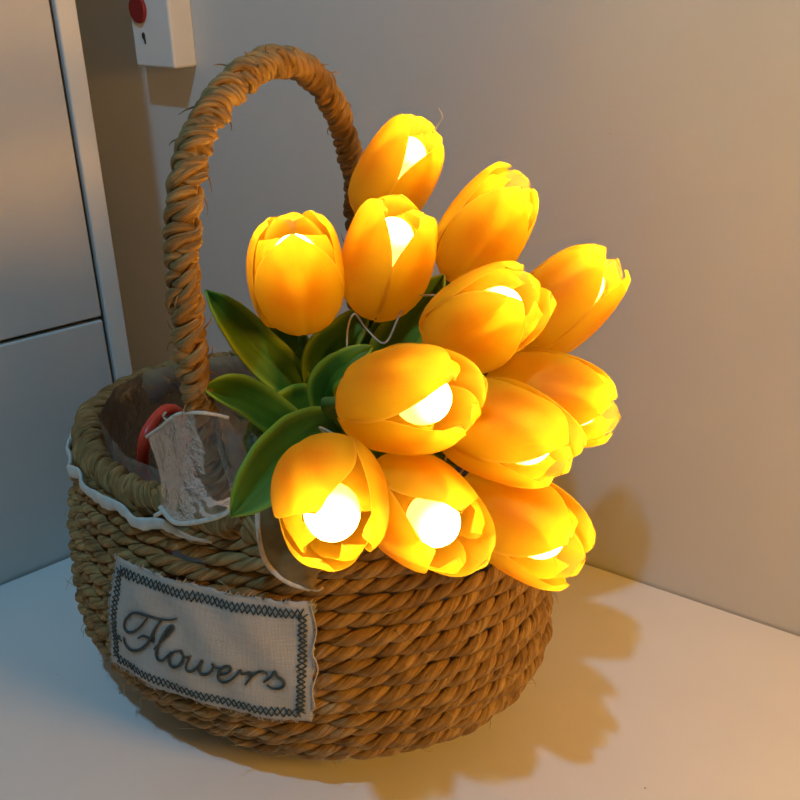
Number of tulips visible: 12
